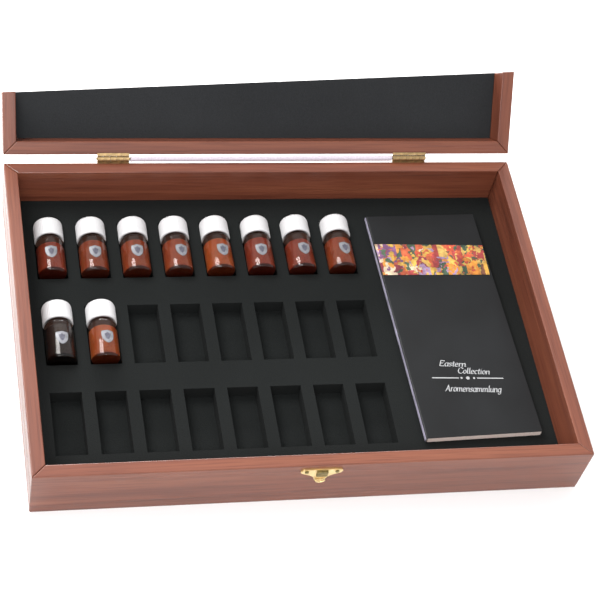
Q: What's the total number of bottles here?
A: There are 10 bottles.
